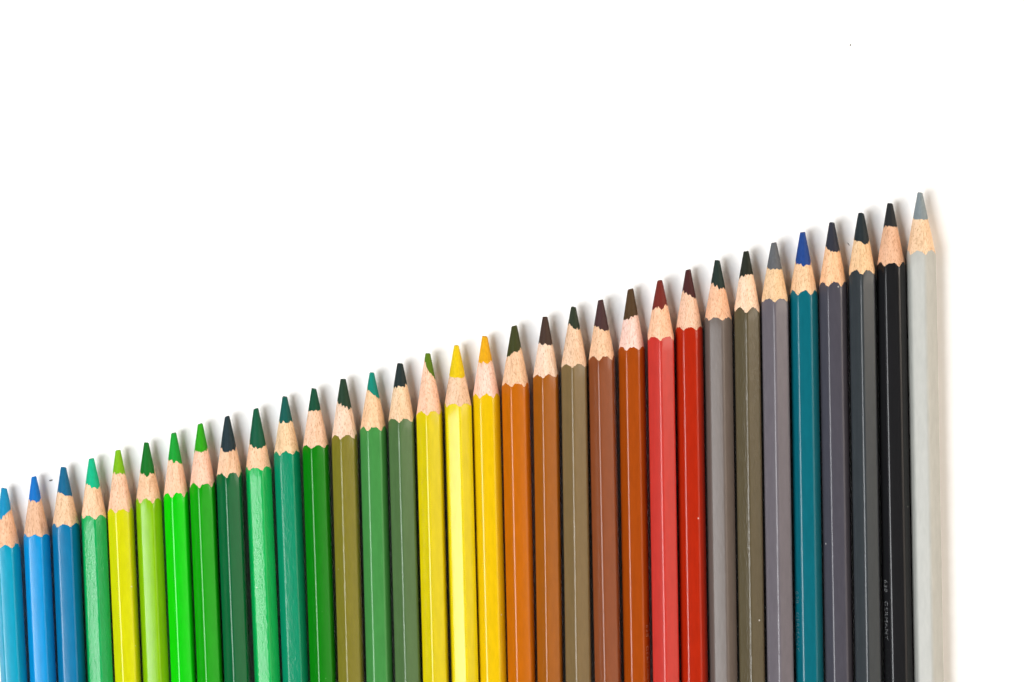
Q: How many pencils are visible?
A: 33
